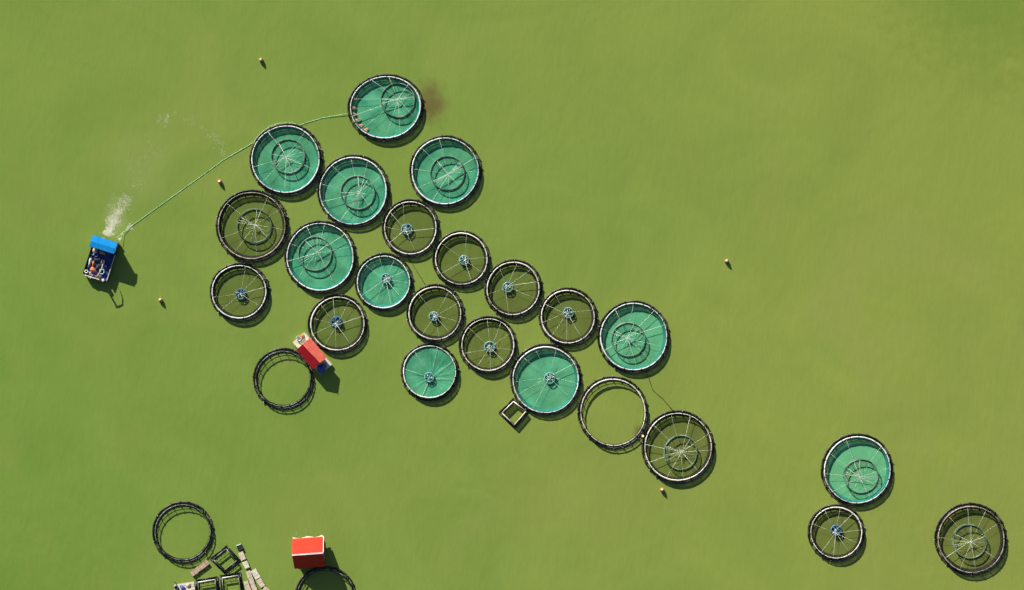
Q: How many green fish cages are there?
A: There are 10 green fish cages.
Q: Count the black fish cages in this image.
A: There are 16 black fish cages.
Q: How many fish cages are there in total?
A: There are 26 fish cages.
